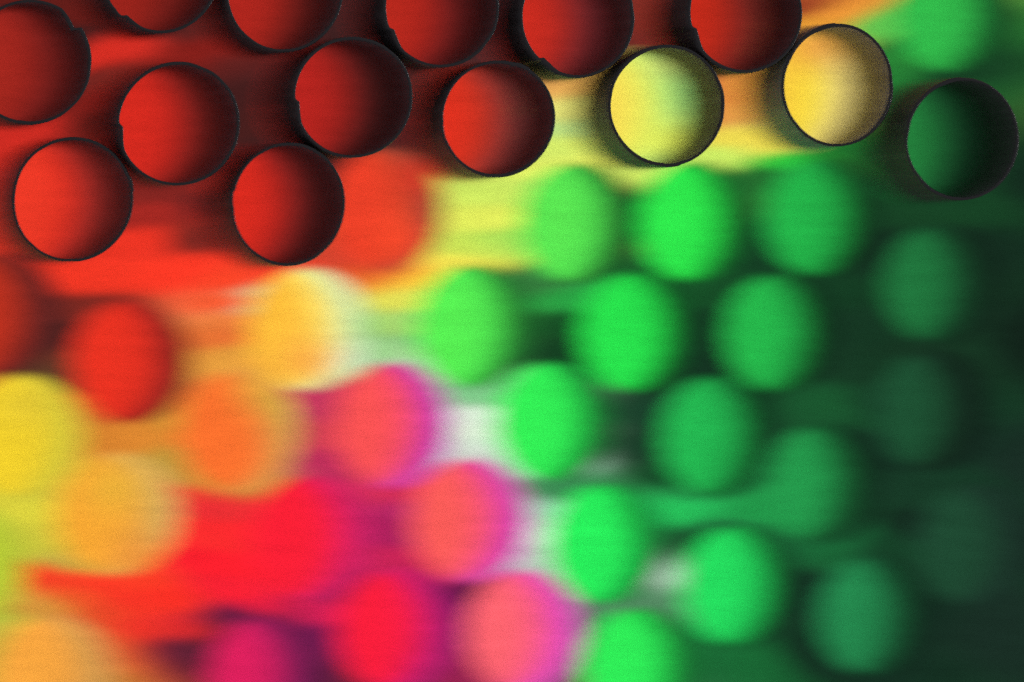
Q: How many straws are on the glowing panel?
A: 14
